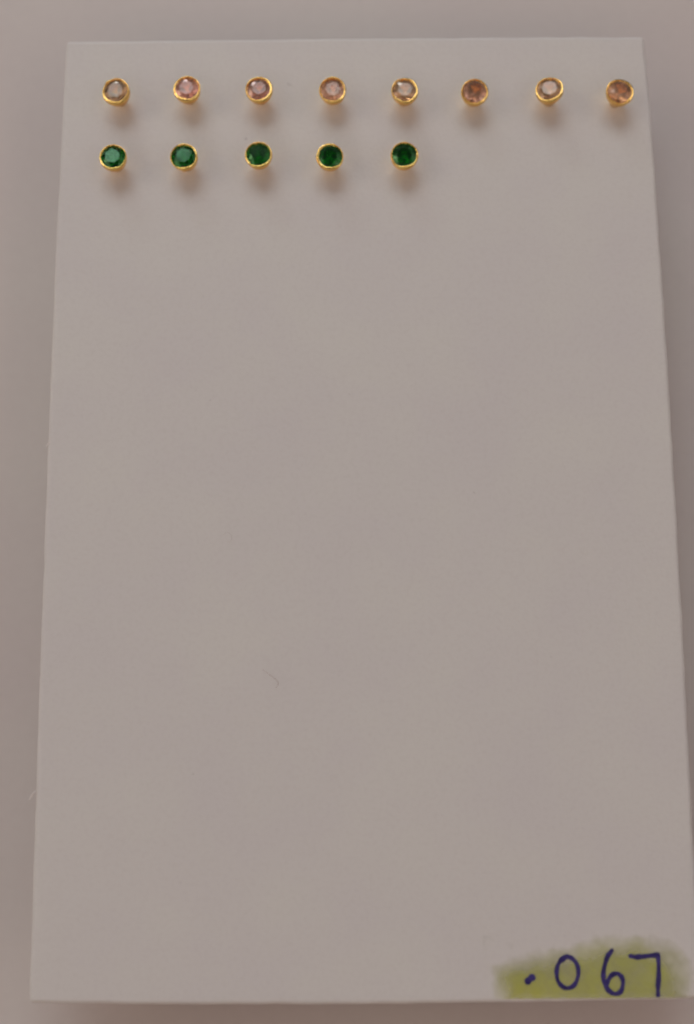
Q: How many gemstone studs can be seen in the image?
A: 13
